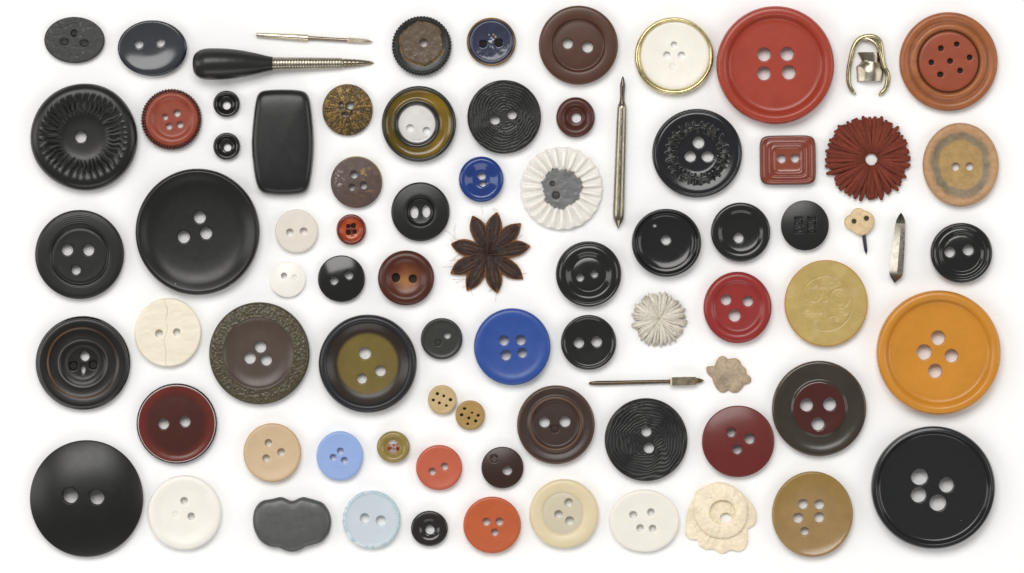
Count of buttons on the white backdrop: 66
